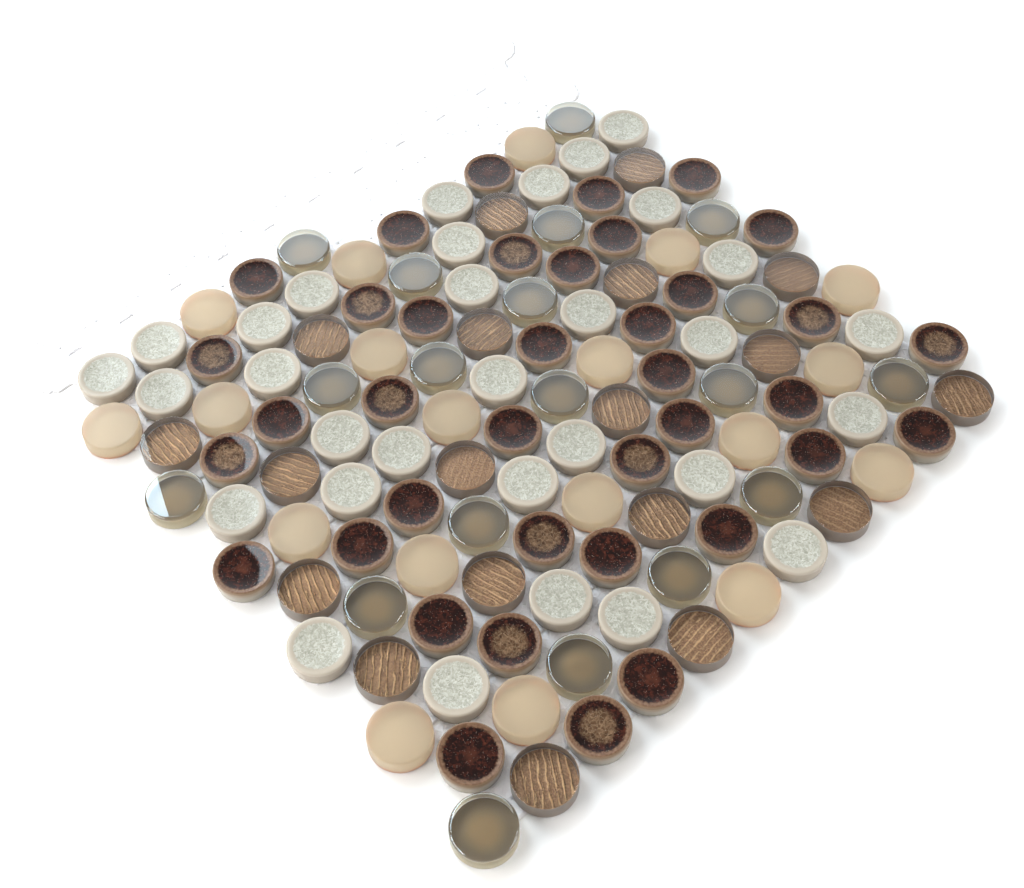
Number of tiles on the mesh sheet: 126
